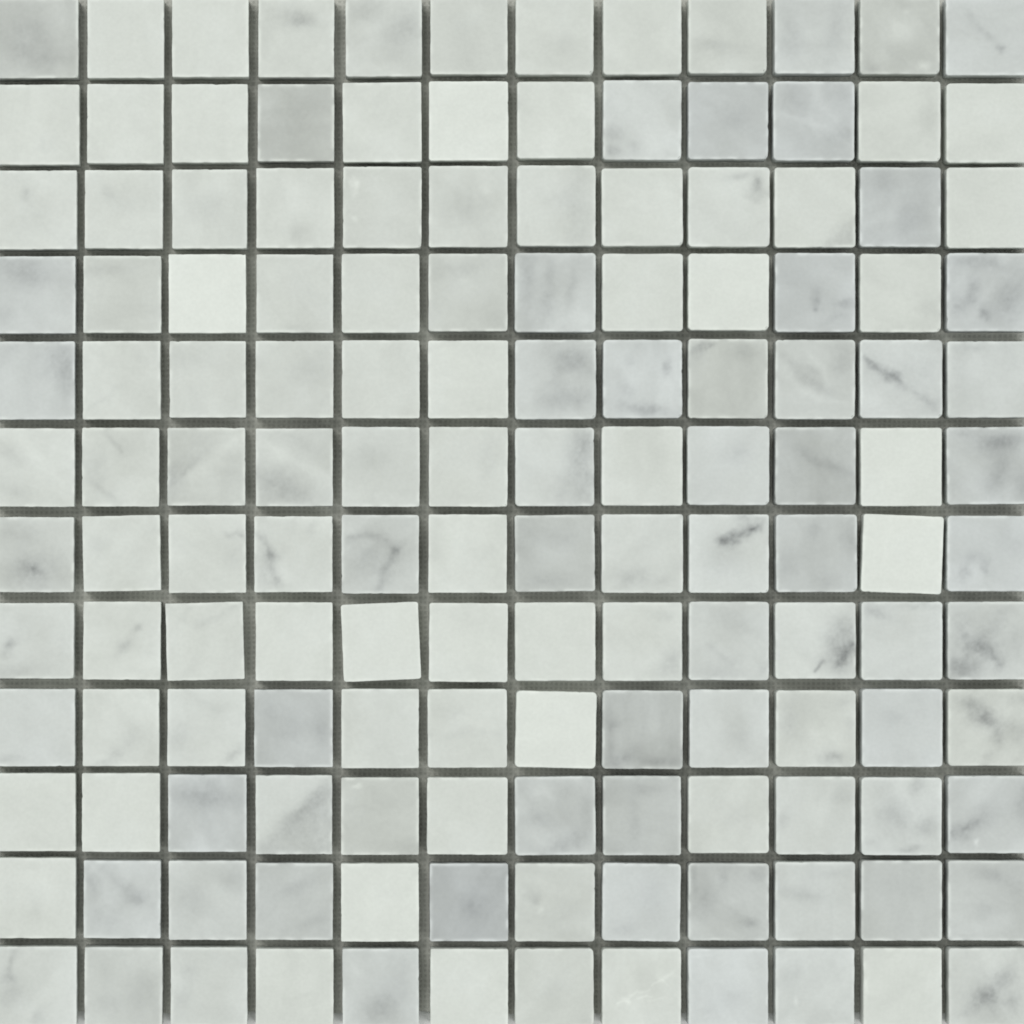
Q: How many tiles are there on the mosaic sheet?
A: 144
